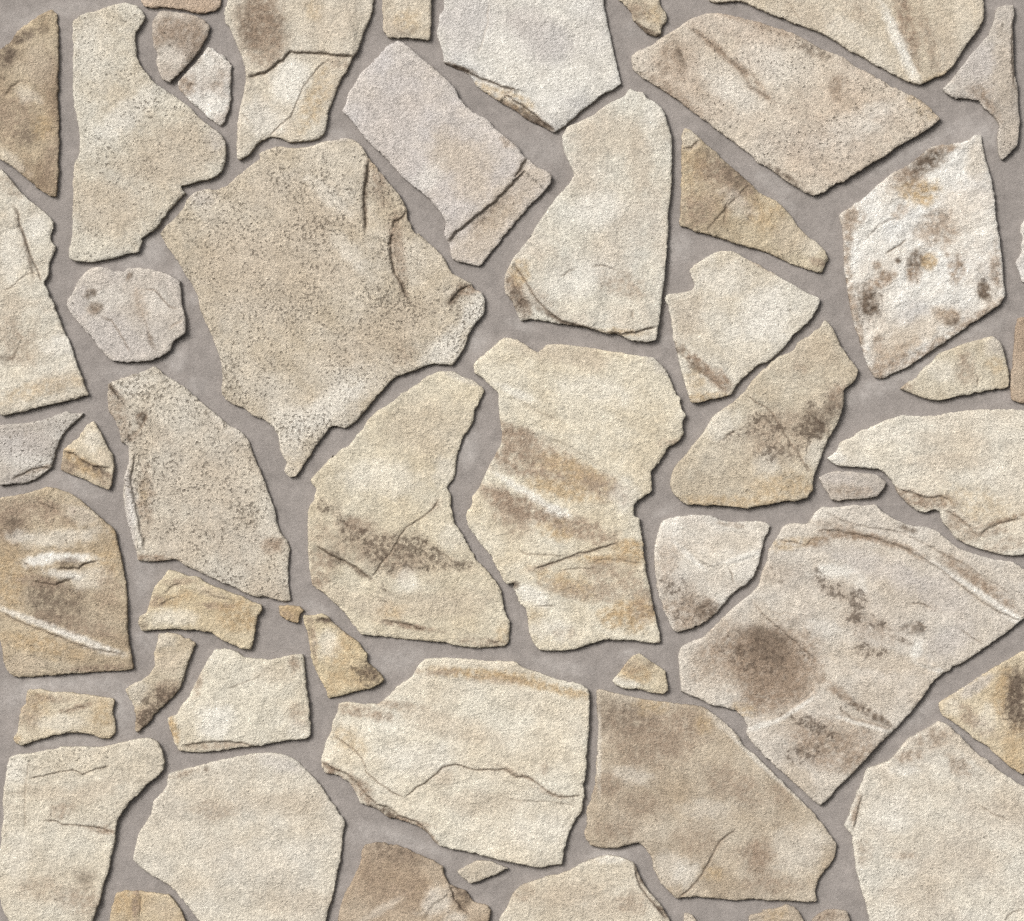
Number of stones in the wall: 54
